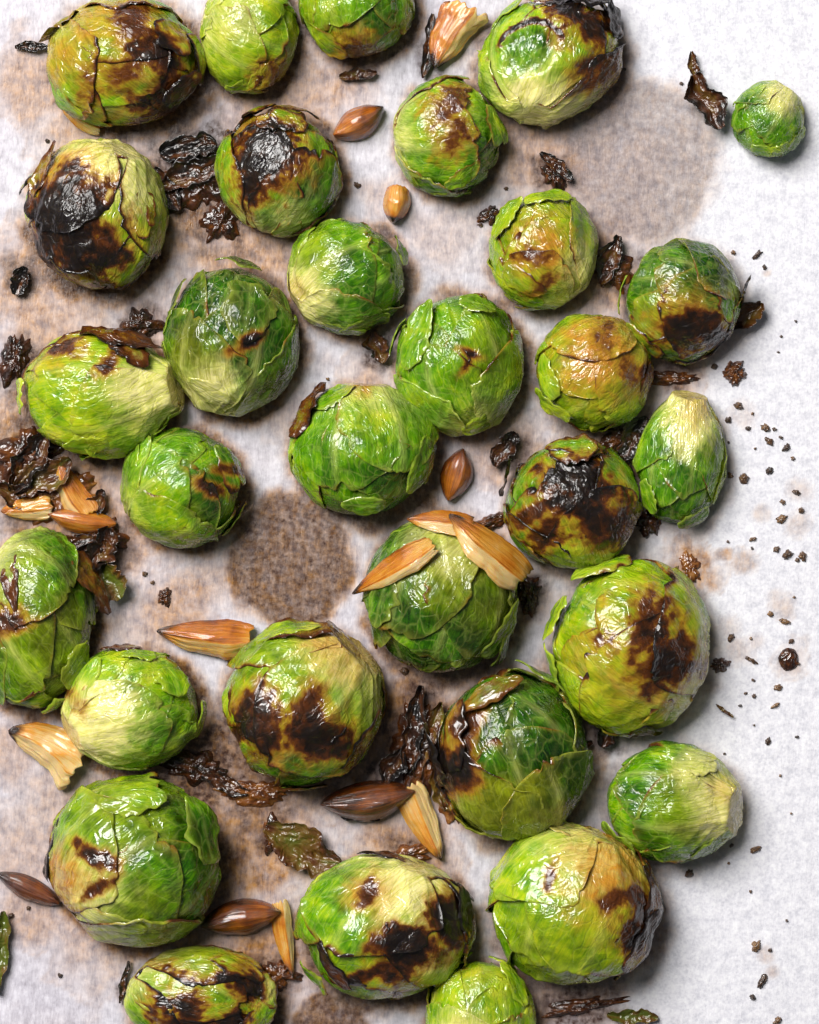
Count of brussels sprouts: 31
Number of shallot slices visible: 18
